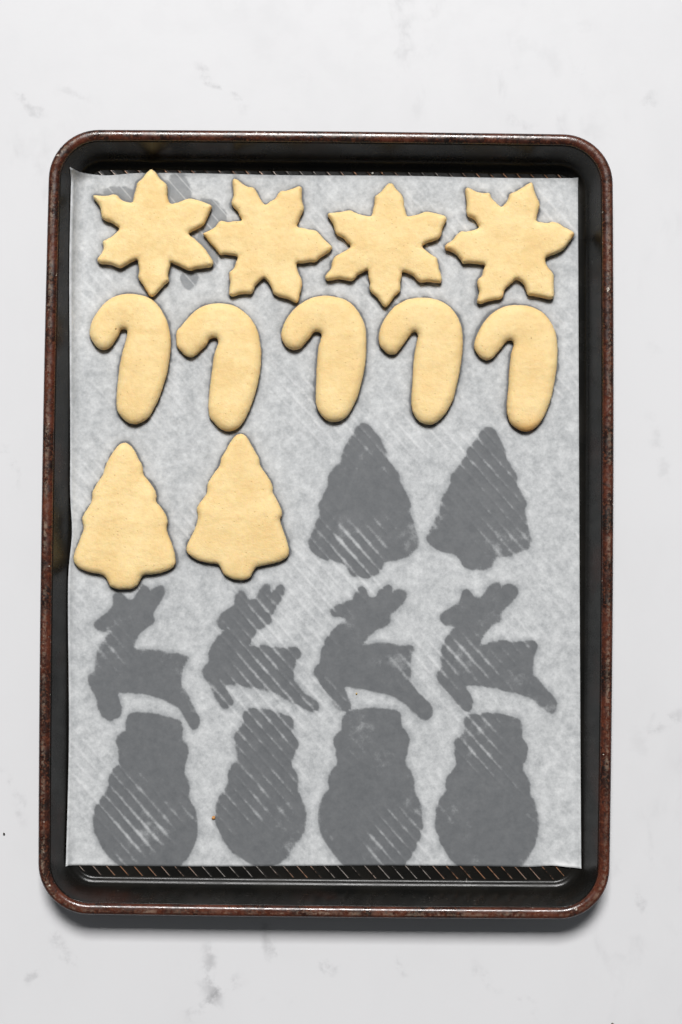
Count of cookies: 11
